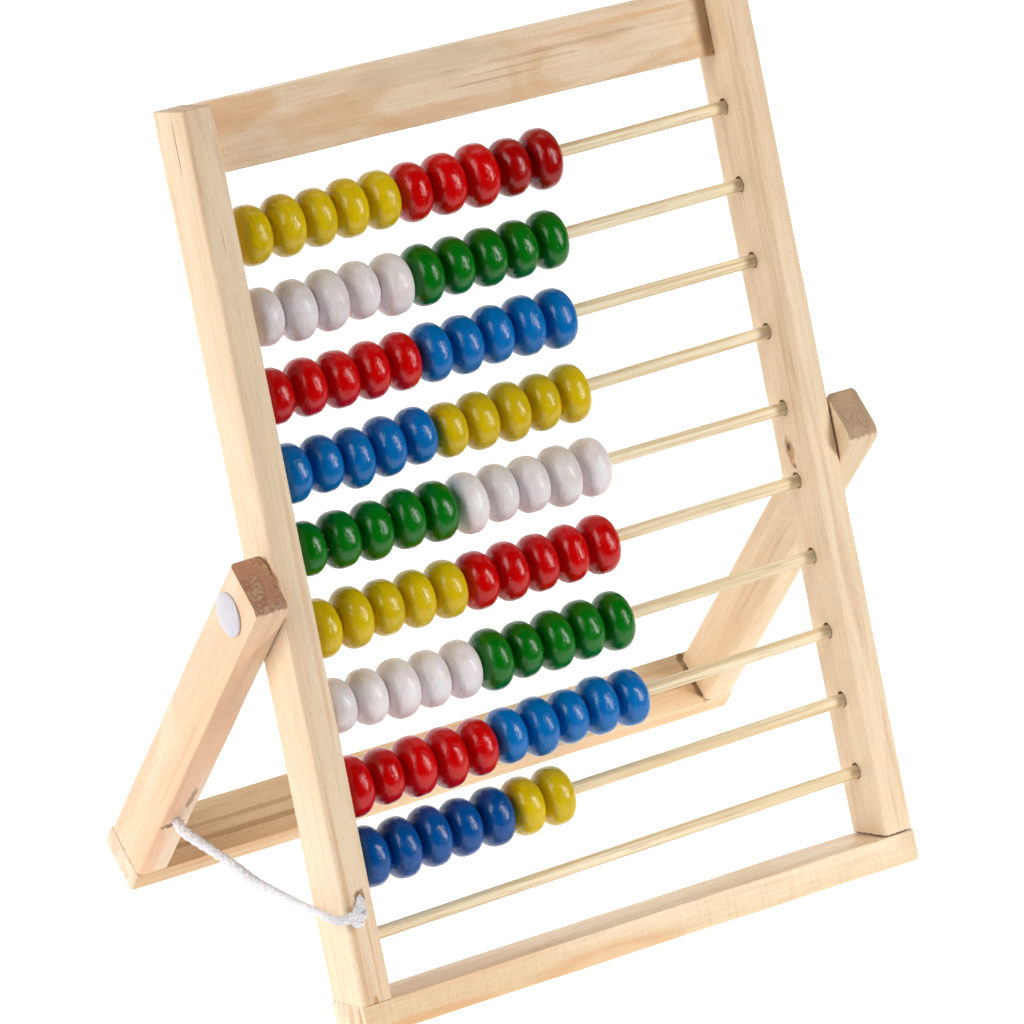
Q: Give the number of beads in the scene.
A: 87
